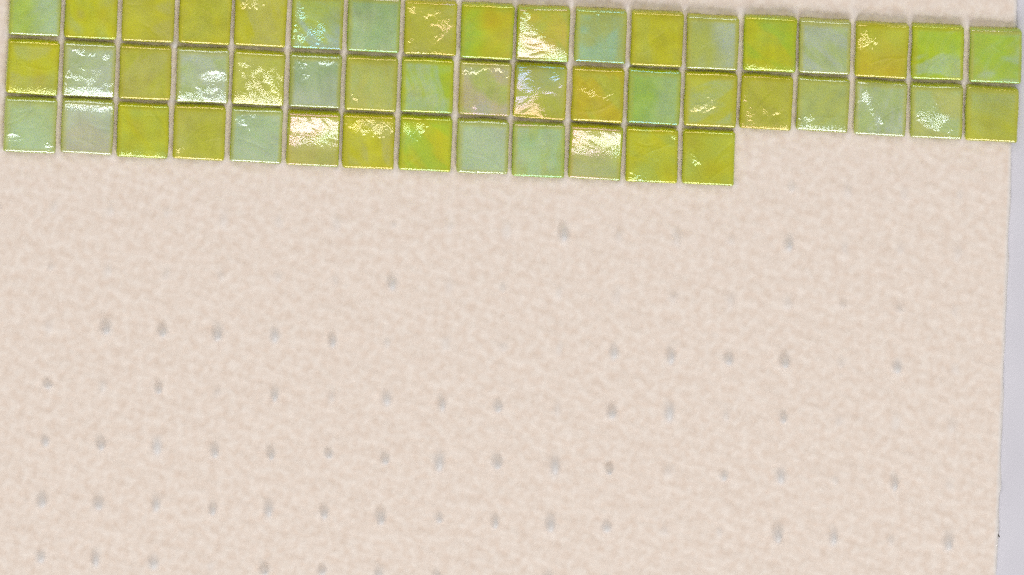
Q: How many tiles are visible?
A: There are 49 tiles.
